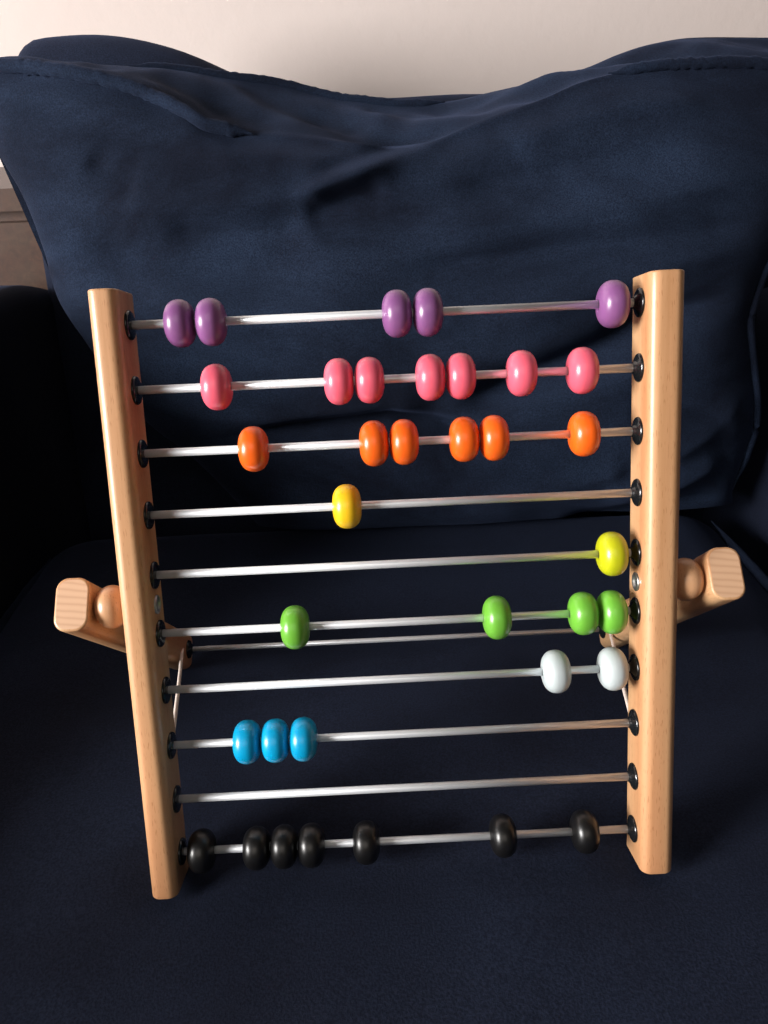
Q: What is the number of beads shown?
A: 36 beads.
